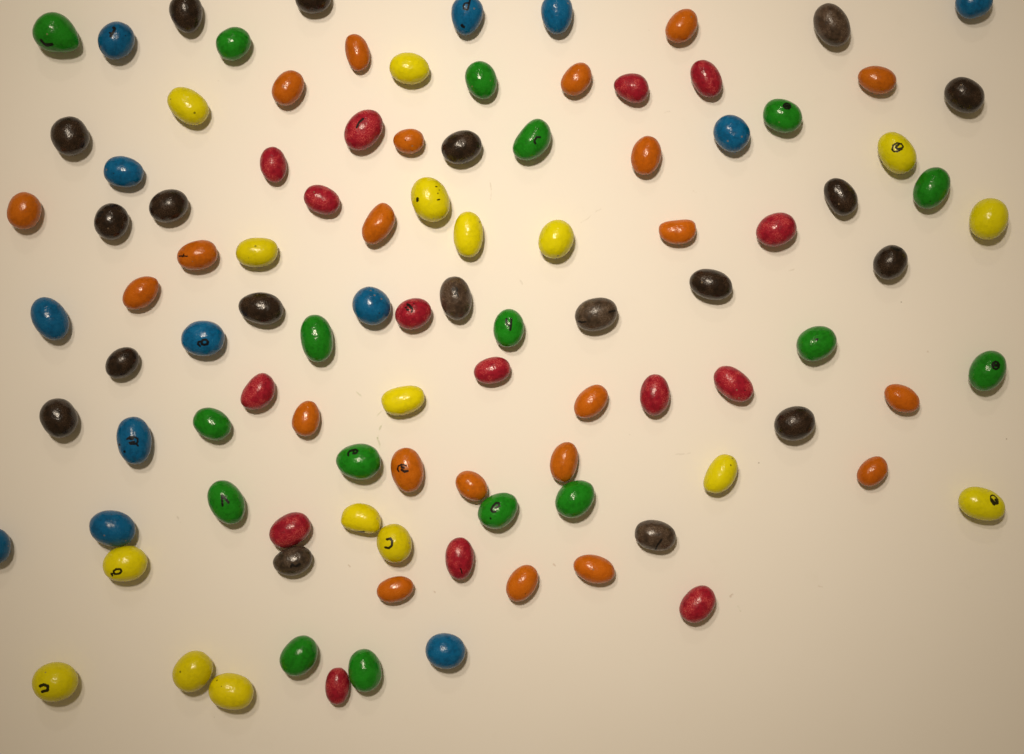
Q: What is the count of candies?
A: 103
